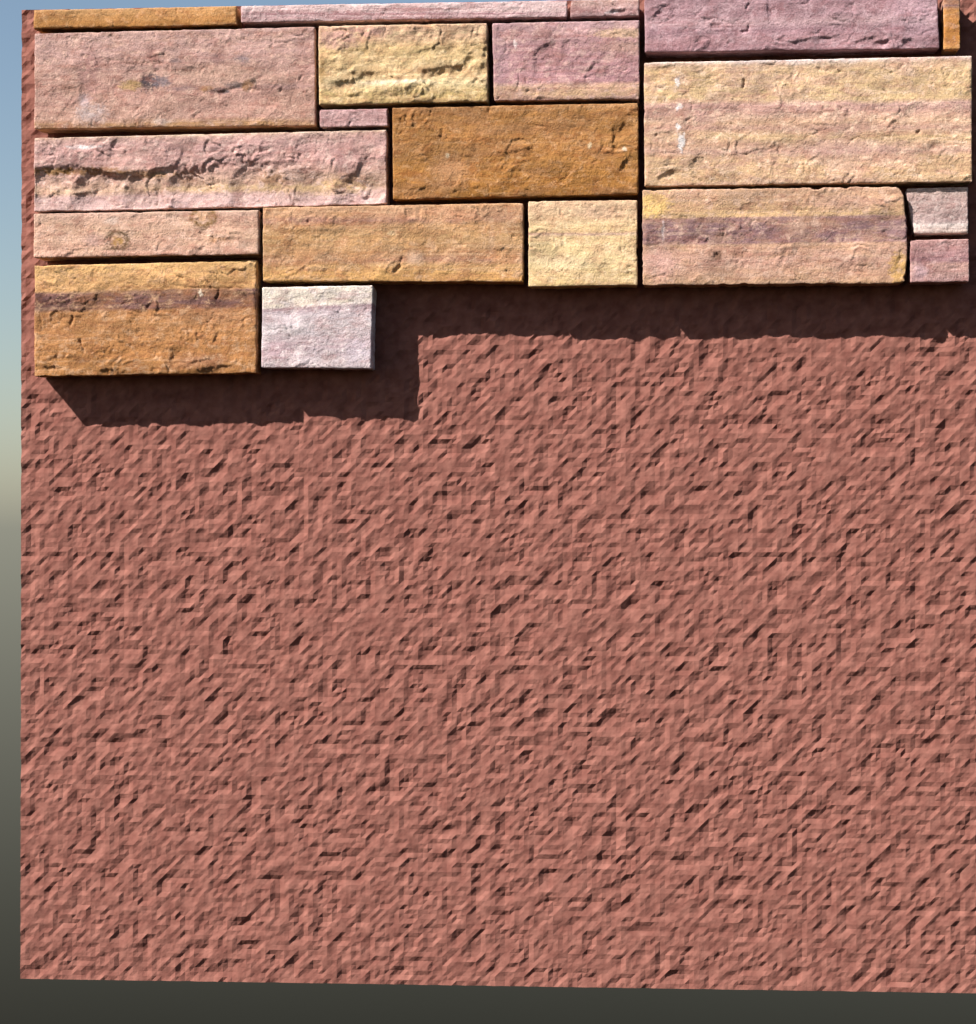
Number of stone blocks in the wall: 20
